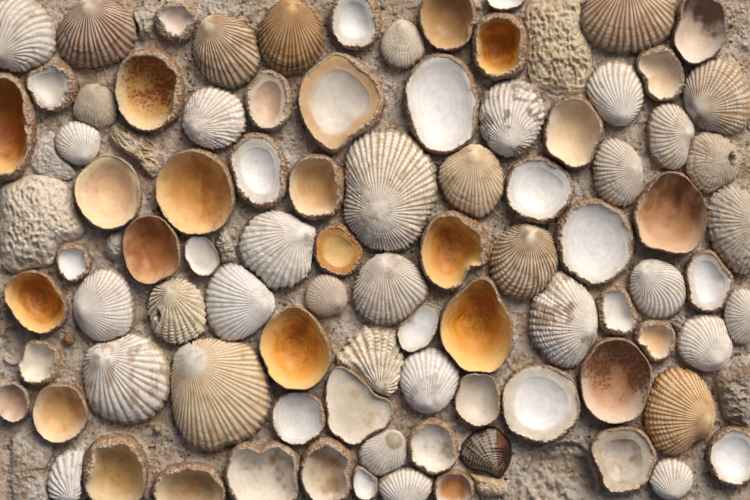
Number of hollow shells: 50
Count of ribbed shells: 38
